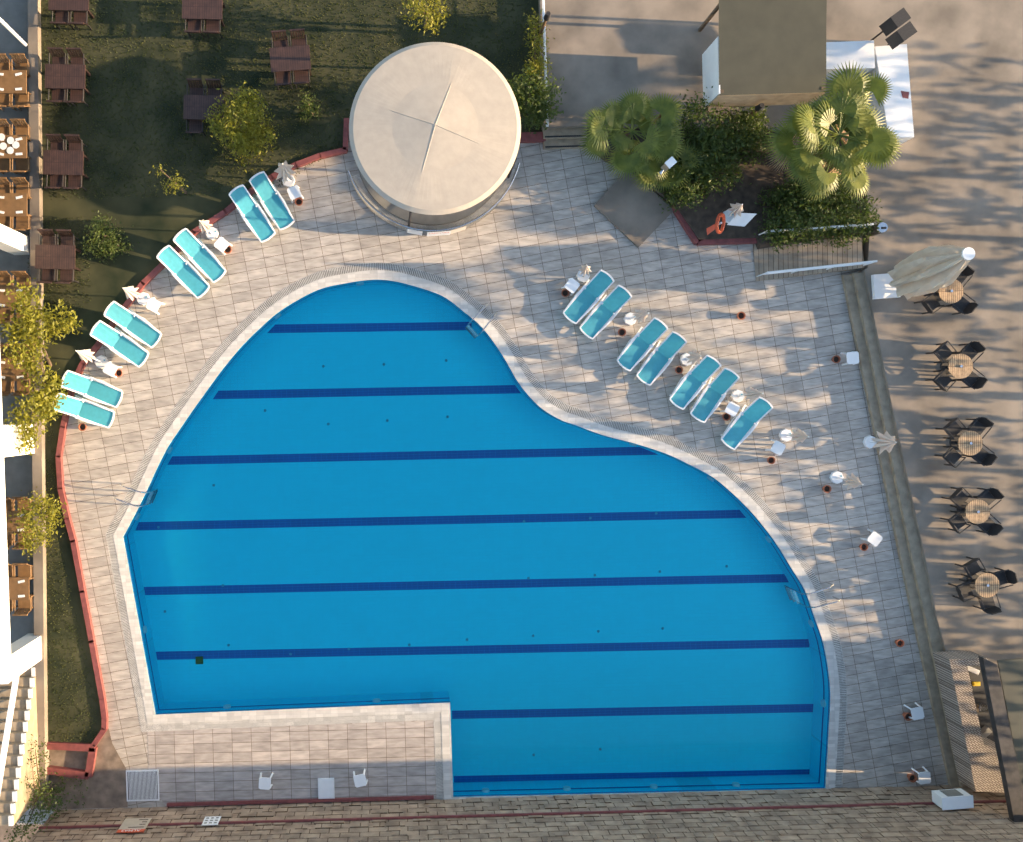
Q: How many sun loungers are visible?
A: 15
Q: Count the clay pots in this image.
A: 16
